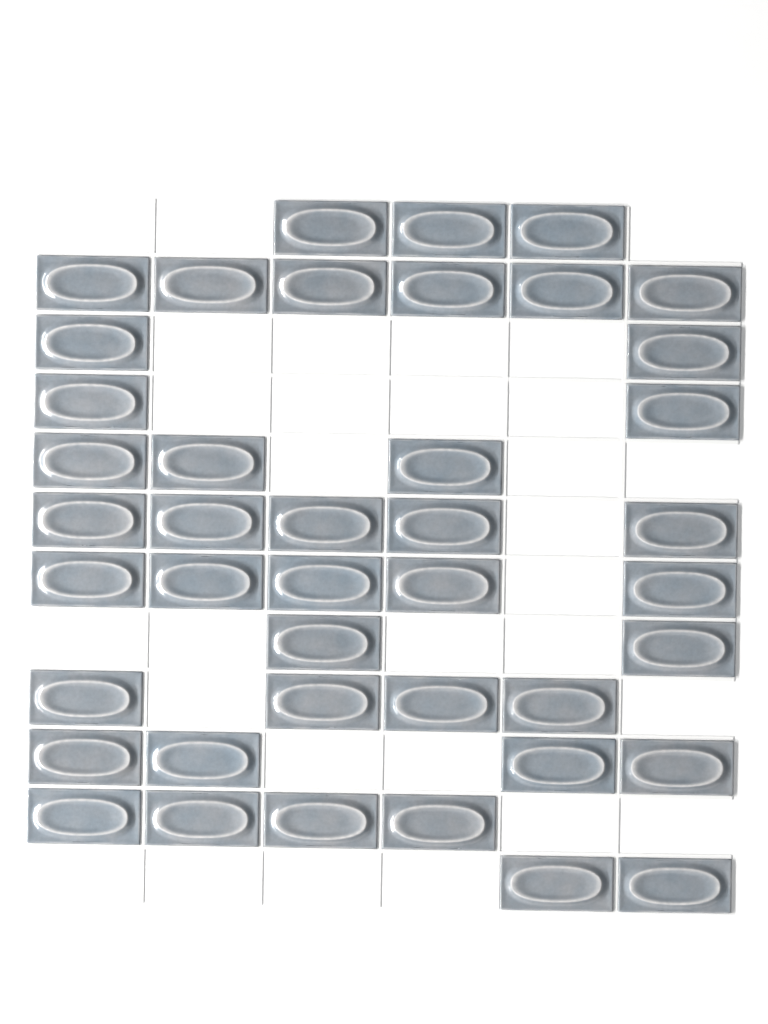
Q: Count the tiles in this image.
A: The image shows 42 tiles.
